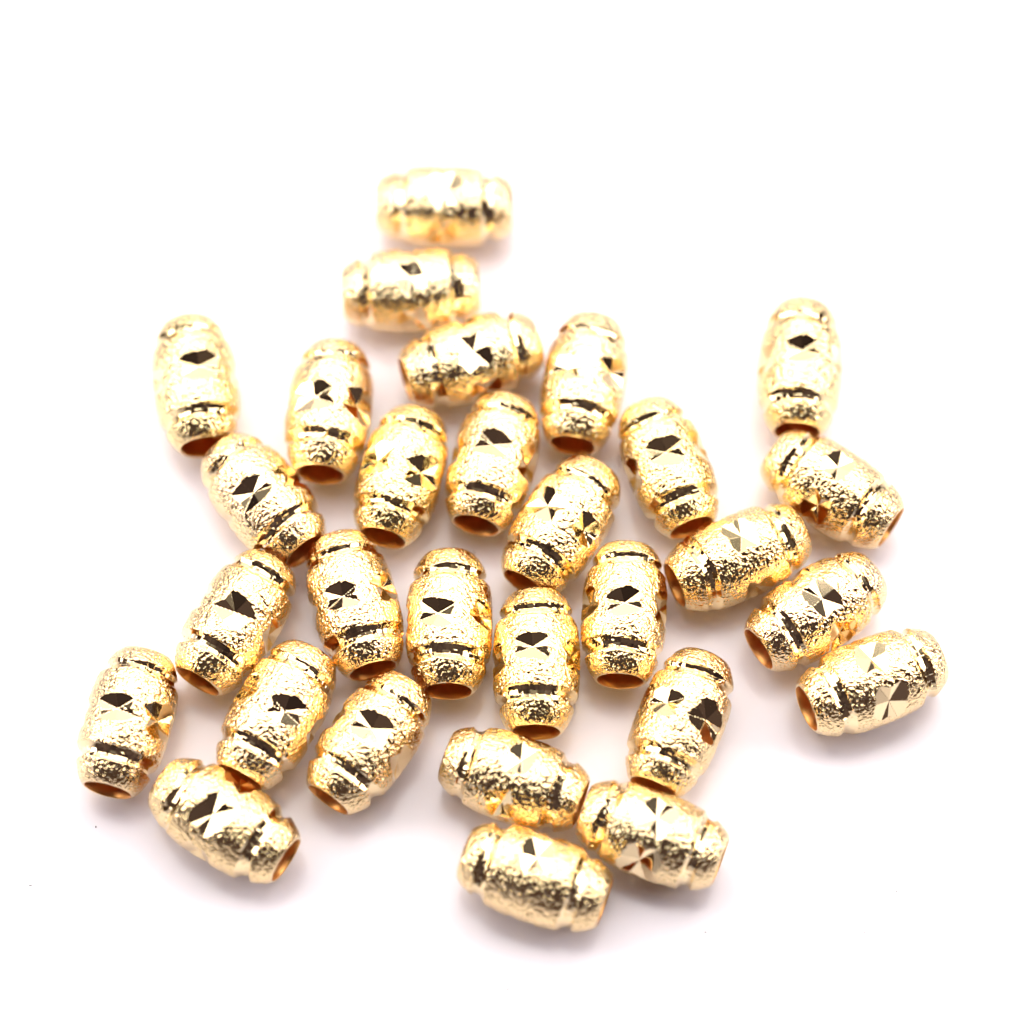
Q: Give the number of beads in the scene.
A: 29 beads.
